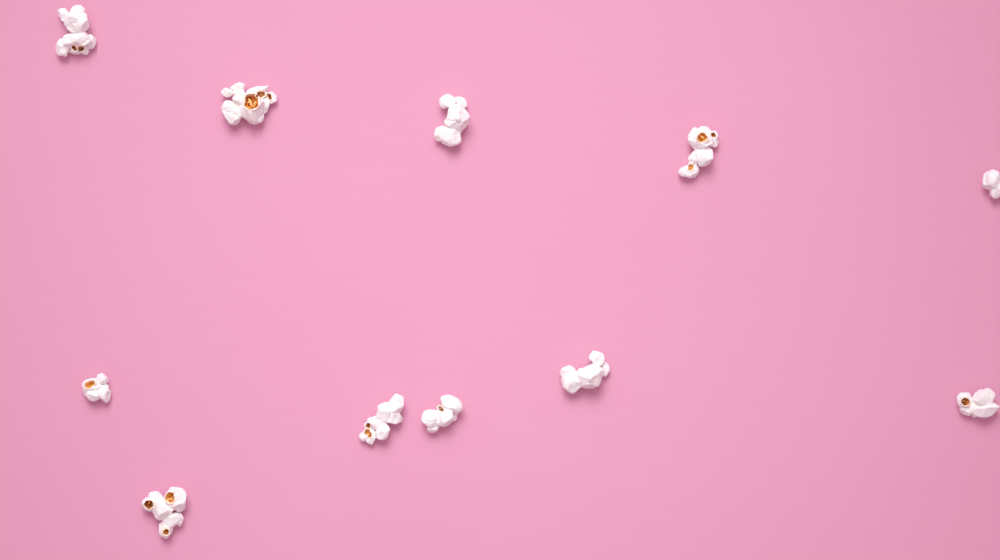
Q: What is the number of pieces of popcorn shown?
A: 11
